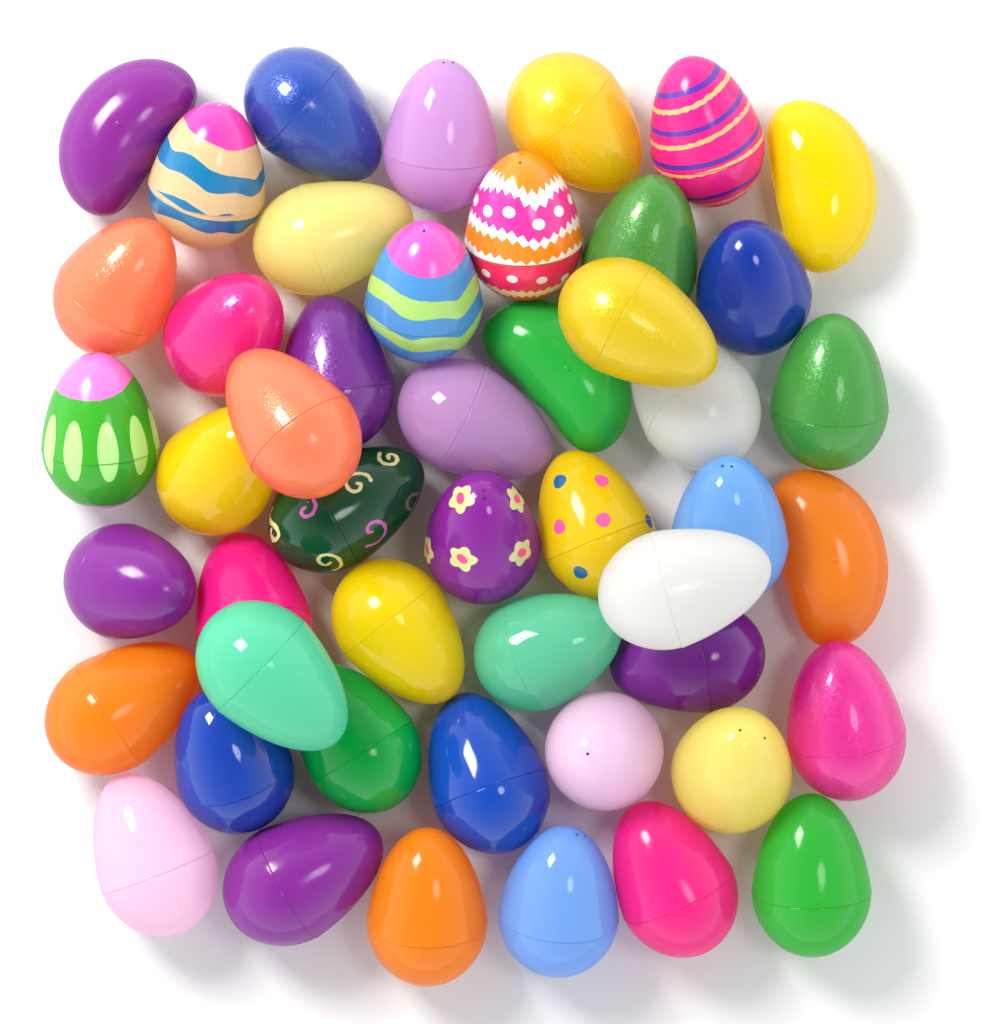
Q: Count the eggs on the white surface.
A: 44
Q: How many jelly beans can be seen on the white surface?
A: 4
